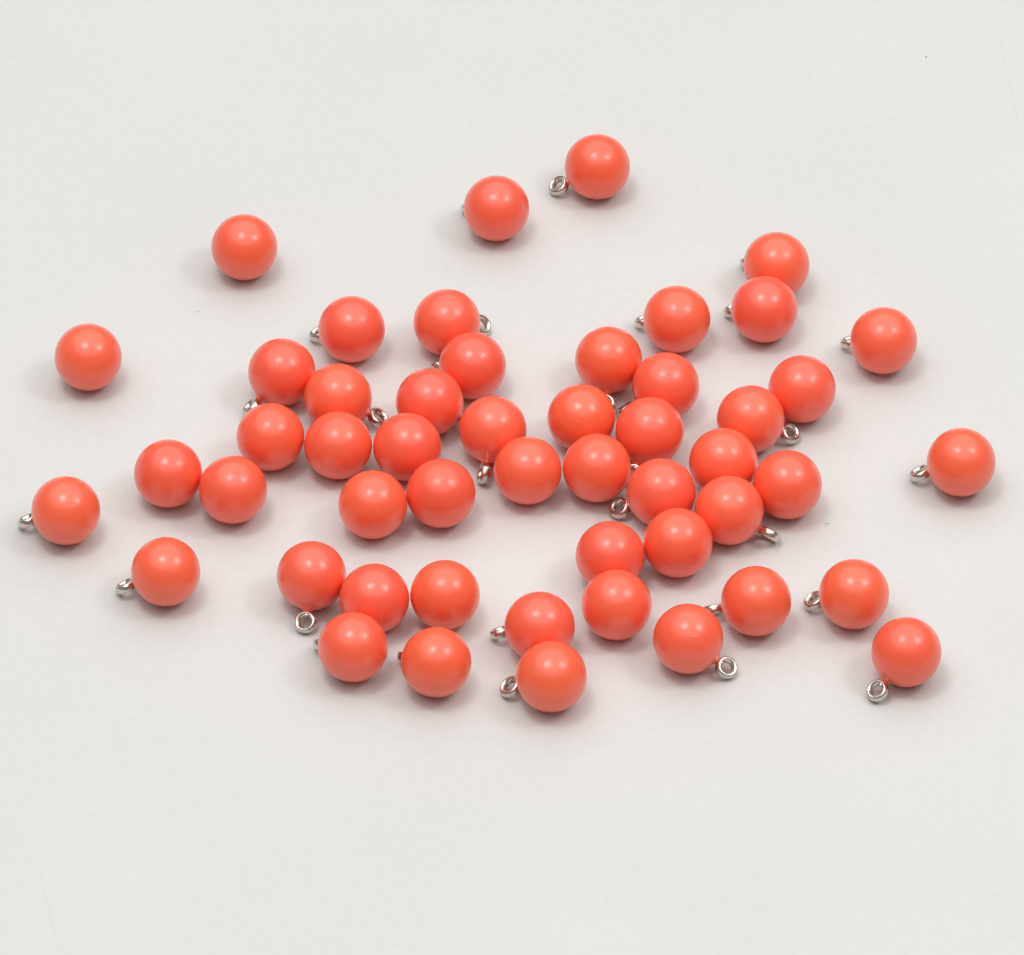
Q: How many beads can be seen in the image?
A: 51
